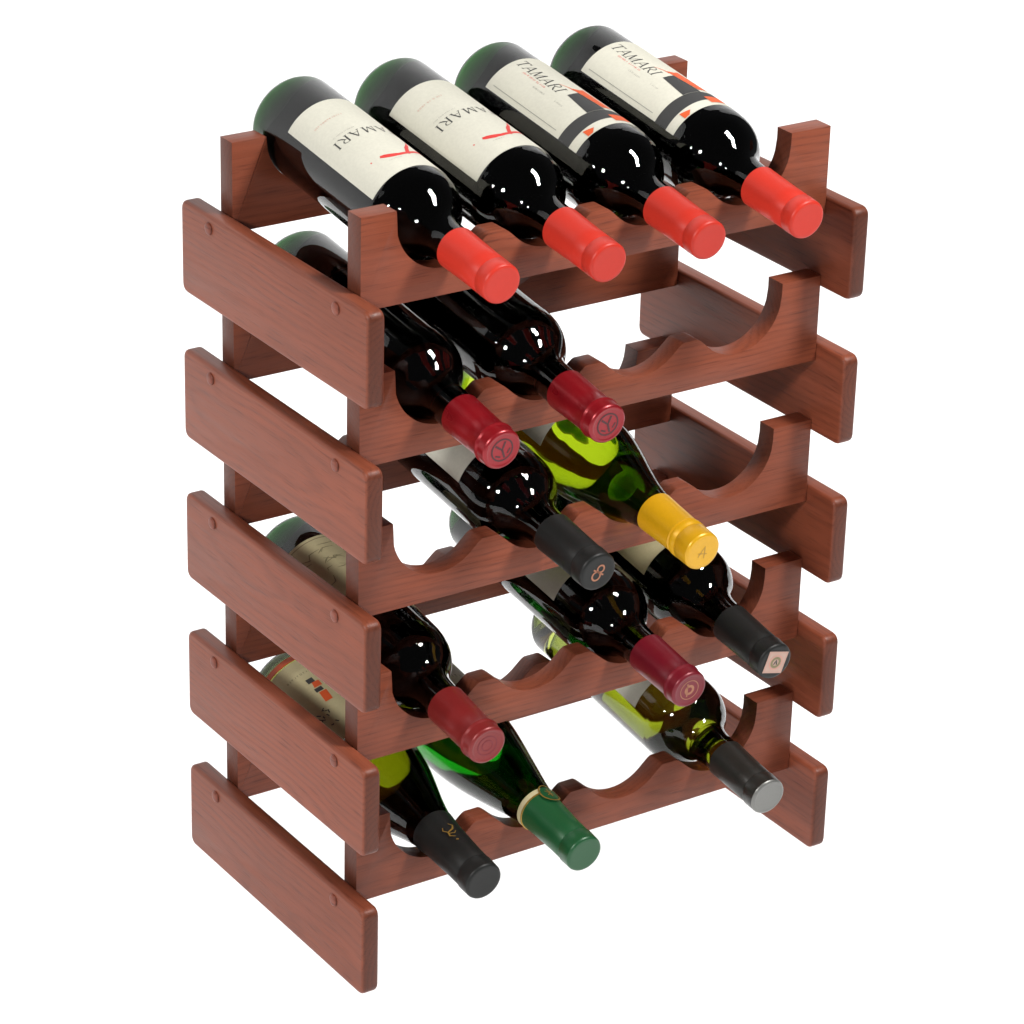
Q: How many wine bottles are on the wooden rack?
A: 14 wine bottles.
